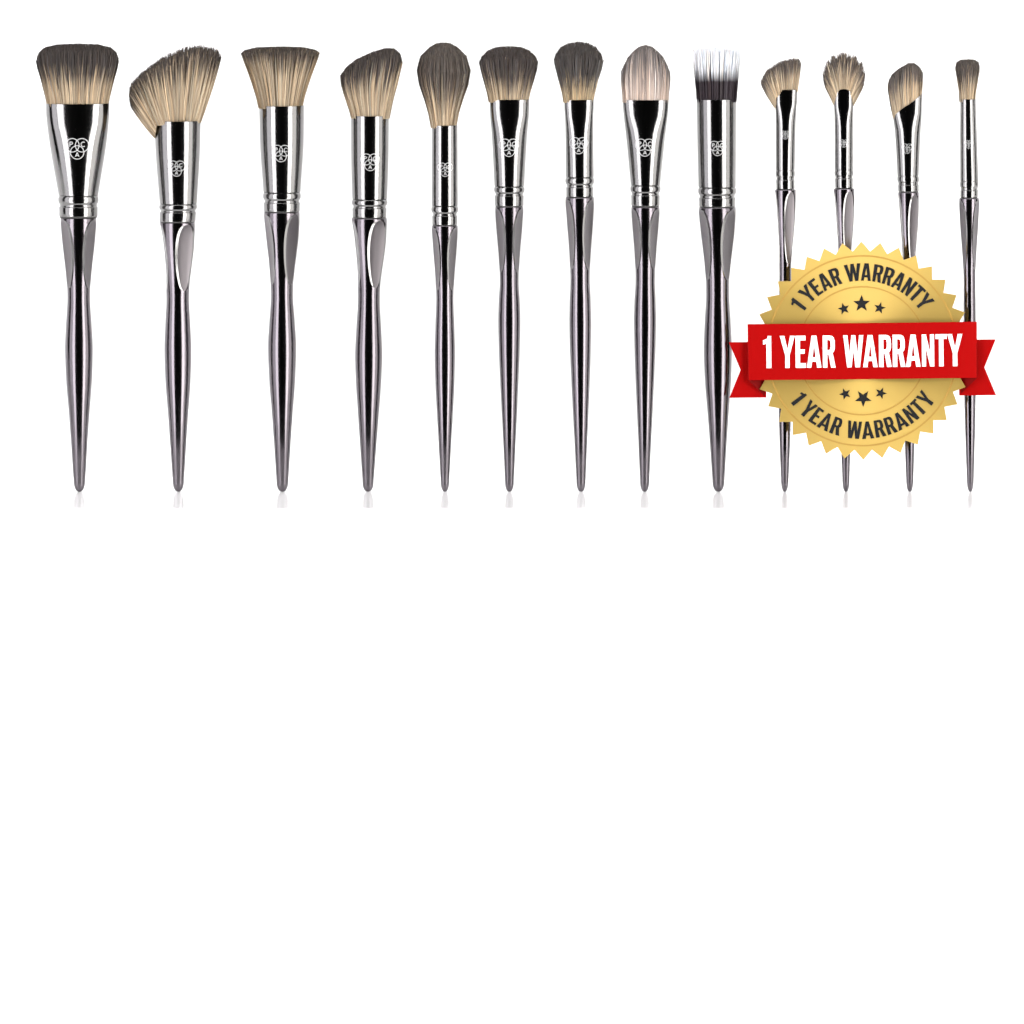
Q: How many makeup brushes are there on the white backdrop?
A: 13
